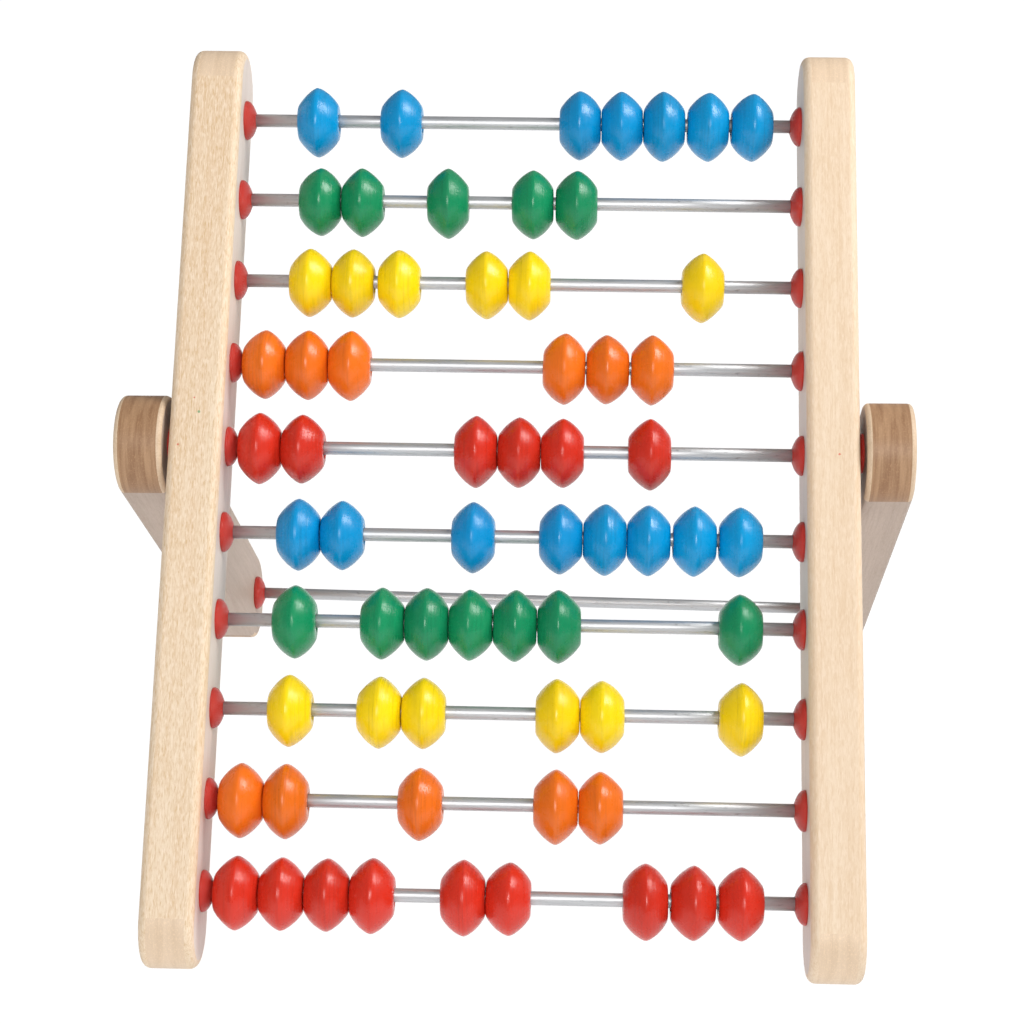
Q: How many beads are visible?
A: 65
